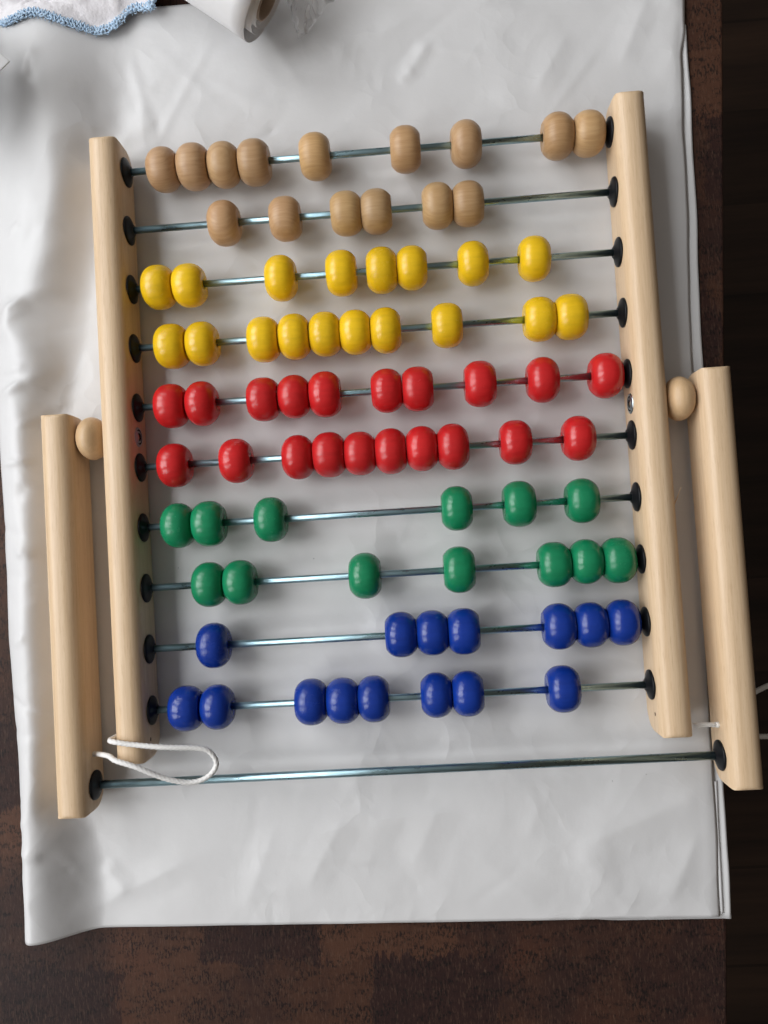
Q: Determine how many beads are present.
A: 81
